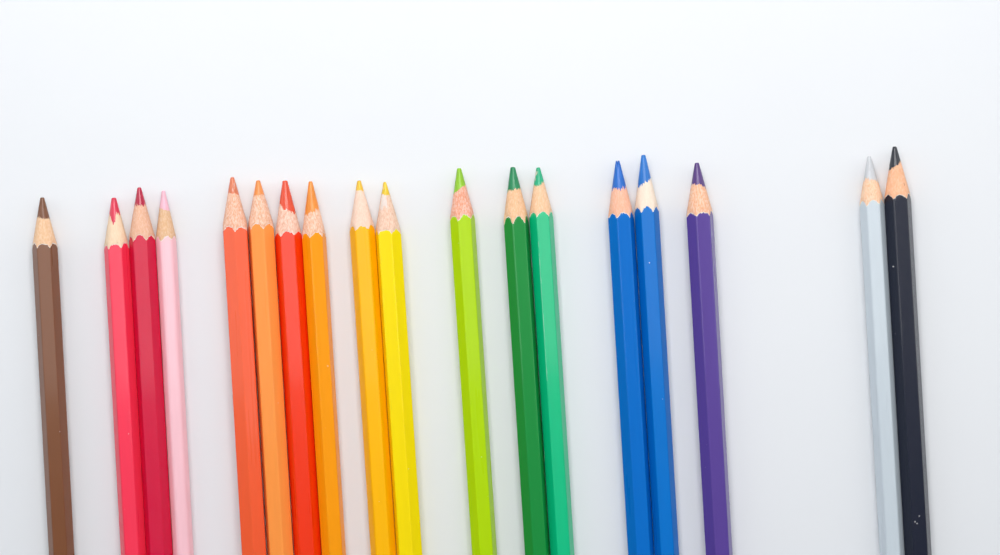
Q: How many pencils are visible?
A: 18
